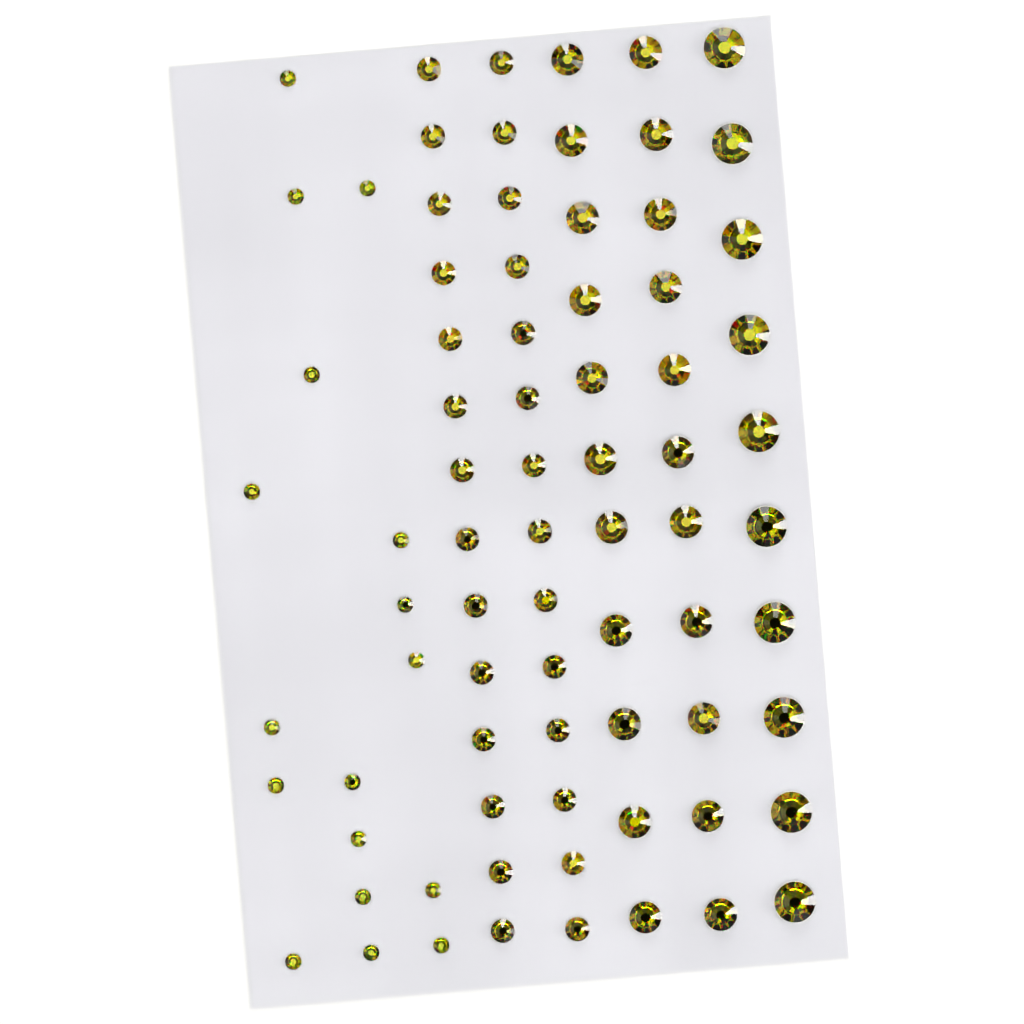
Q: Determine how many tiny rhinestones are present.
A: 17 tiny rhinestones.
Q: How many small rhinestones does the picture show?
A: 28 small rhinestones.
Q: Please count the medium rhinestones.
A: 22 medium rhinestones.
